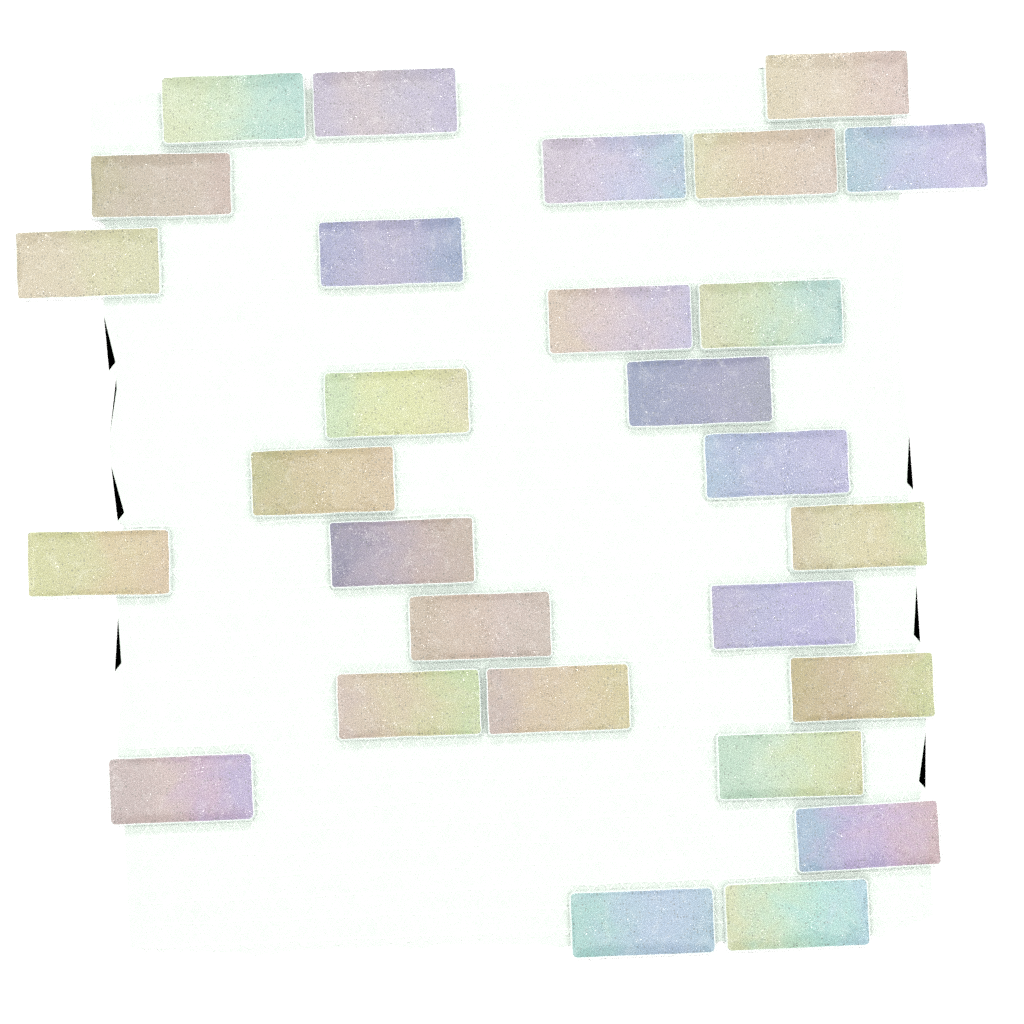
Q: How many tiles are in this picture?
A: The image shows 28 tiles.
